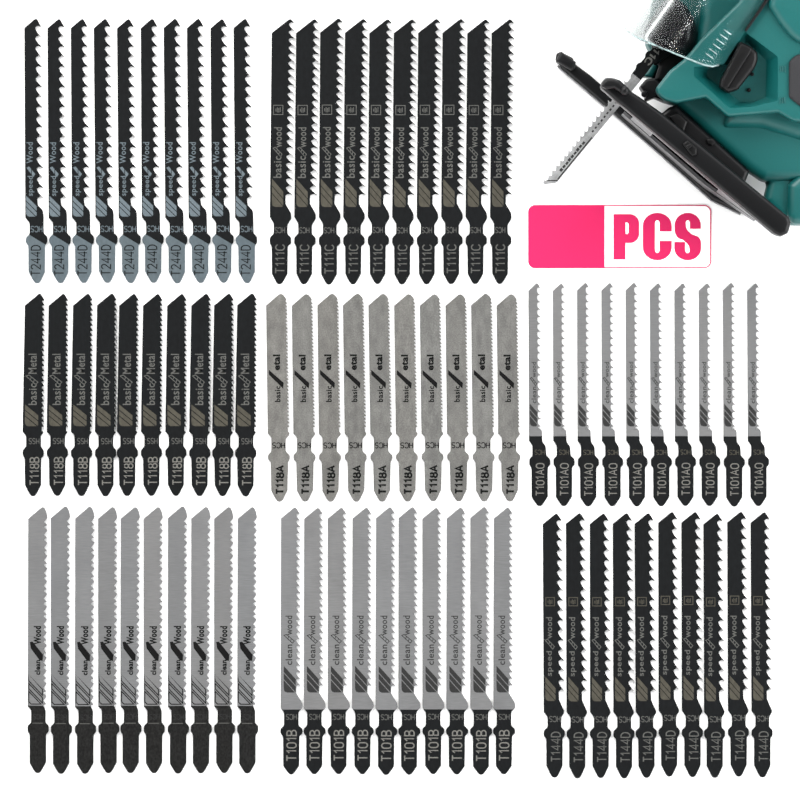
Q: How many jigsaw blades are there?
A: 81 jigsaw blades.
